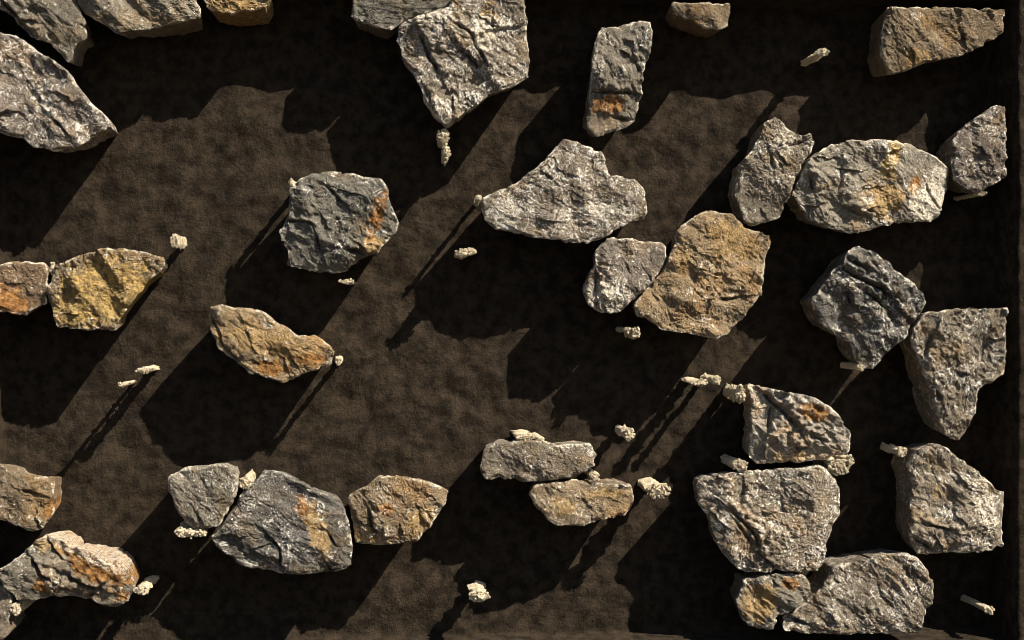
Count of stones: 34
